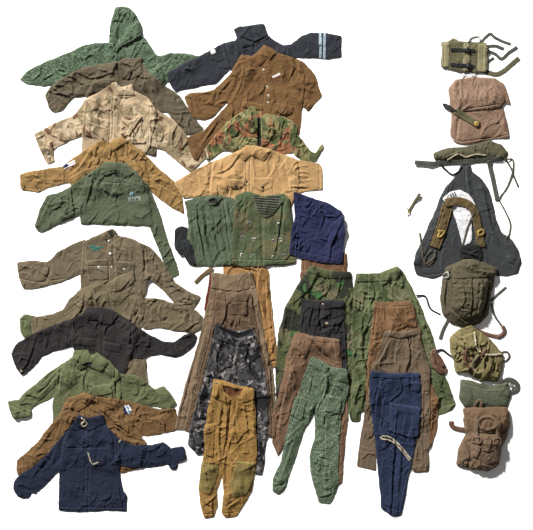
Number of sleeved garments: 15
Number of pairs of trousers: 13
